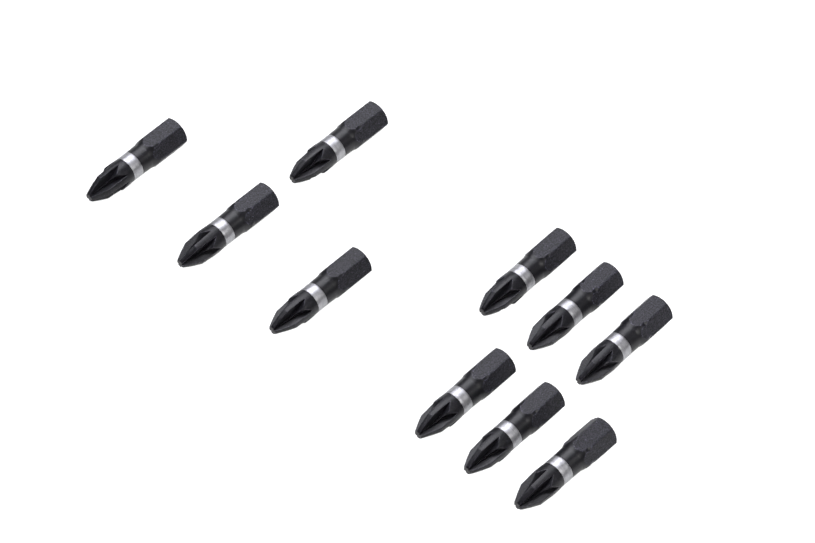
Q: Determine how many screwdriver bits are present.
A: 10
